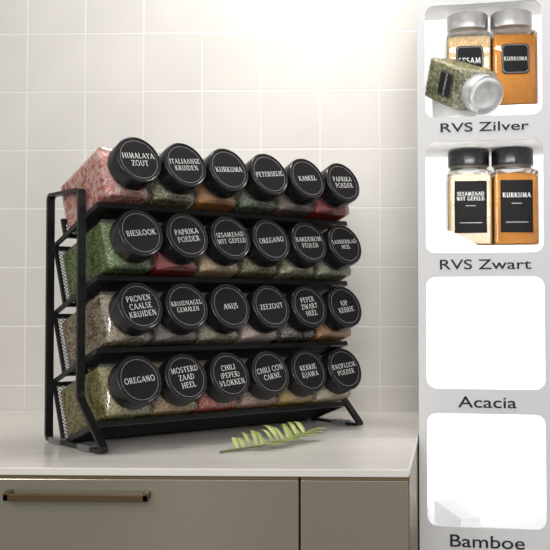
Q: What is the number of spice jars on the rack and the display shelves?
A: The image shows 29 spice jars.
